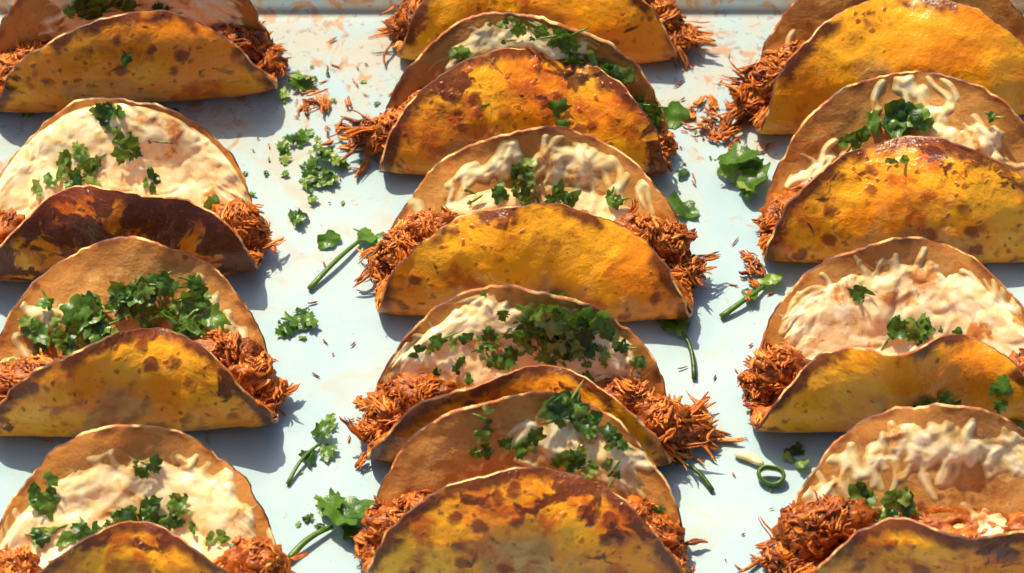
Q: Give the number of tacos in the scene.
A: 13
